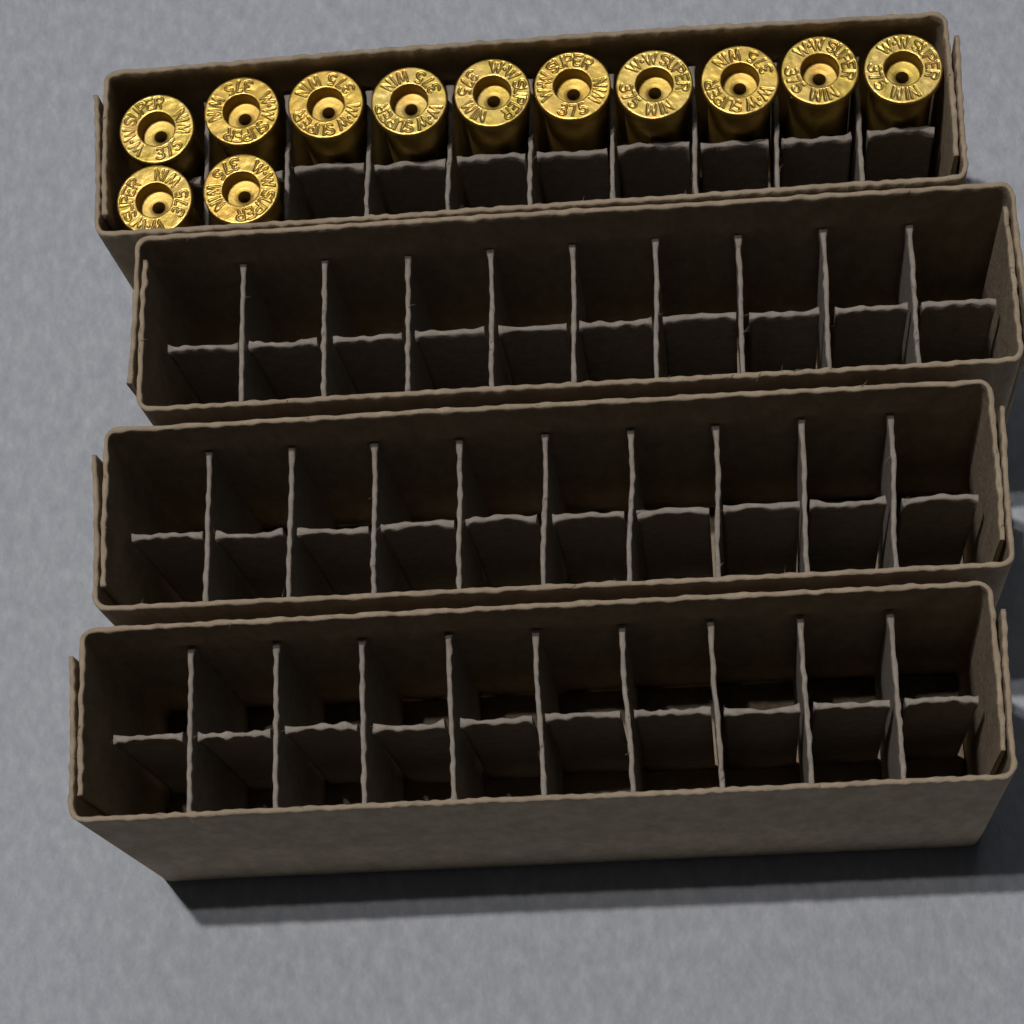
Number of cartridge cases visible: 12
